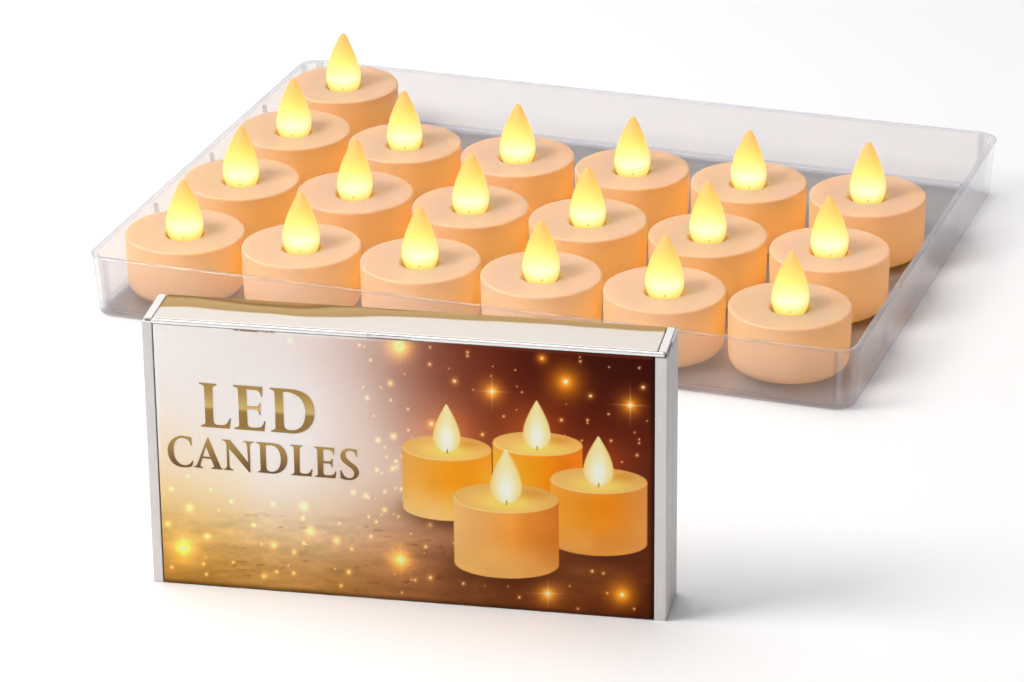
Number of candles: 19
